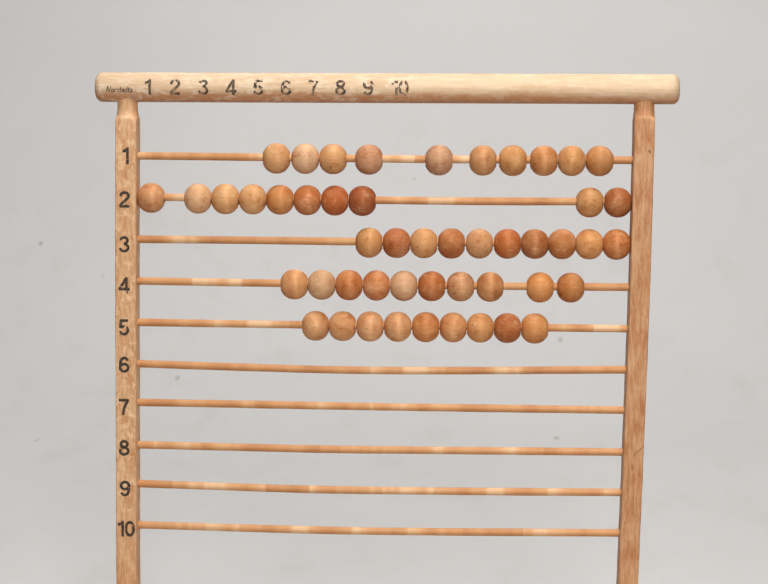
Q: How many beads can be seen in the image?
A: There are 49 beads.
